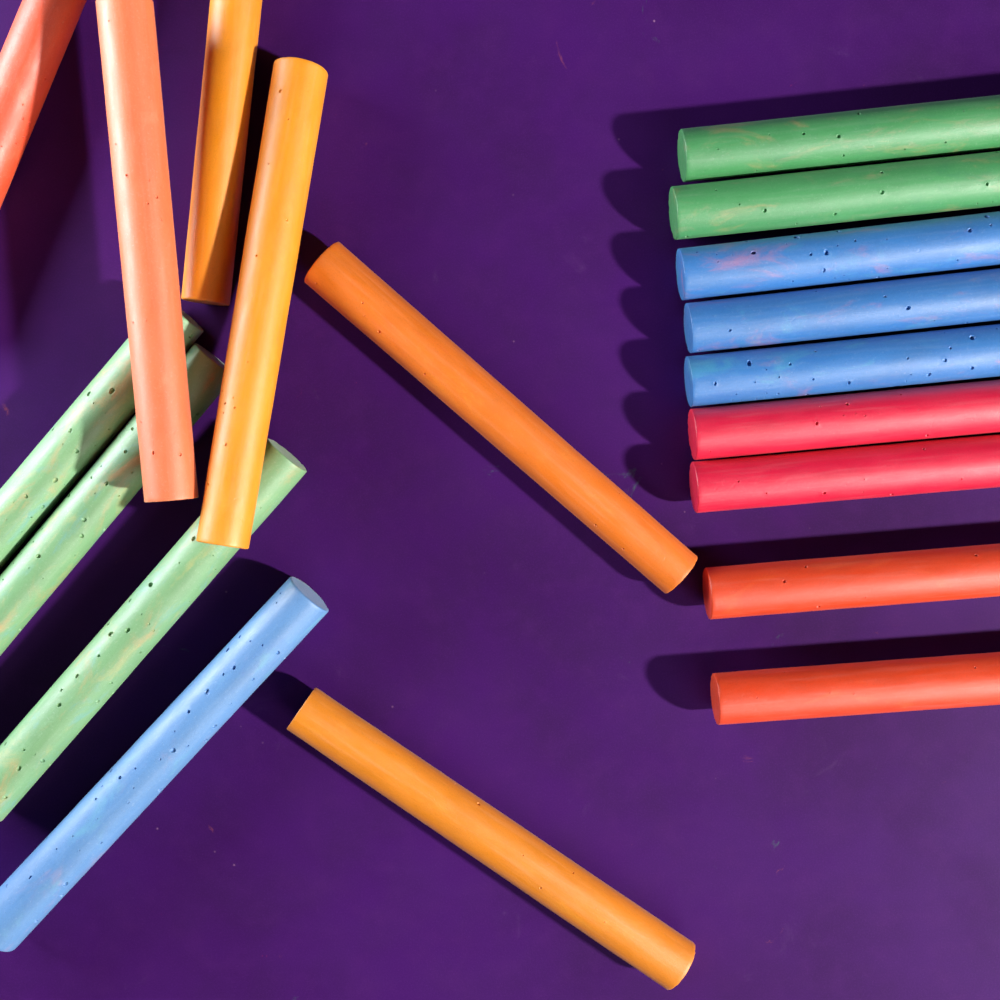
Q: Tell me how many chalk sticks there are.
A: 19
